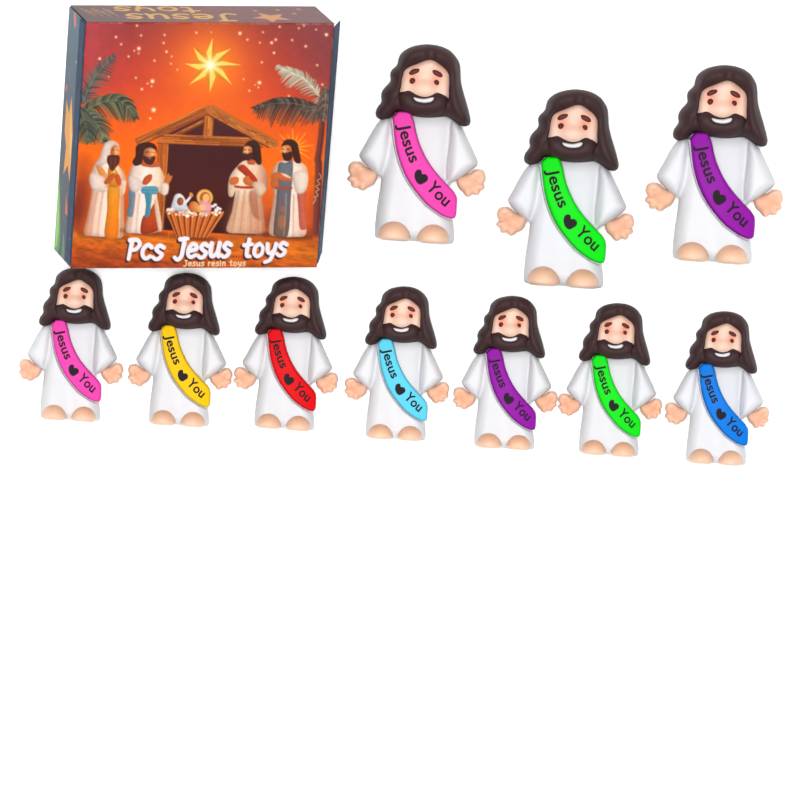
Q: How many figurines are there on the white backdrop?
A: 10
